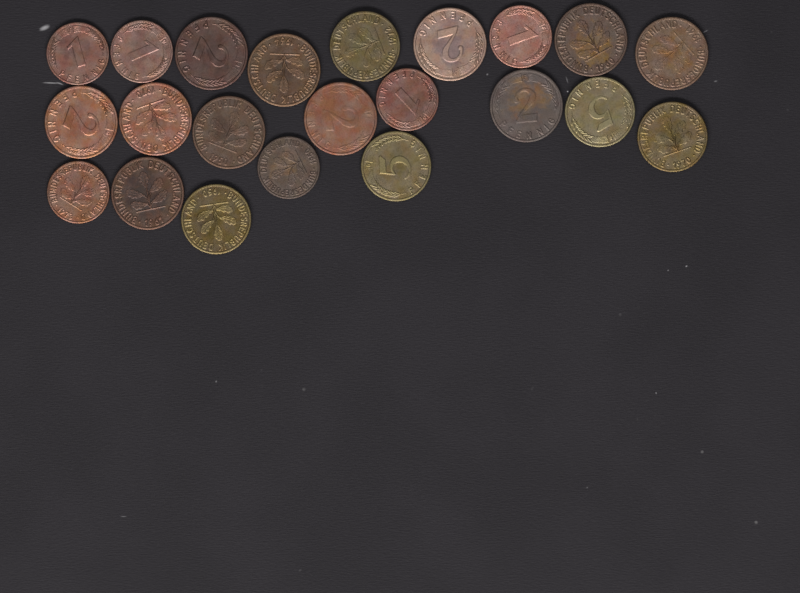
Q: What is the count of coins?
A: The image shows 22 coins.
